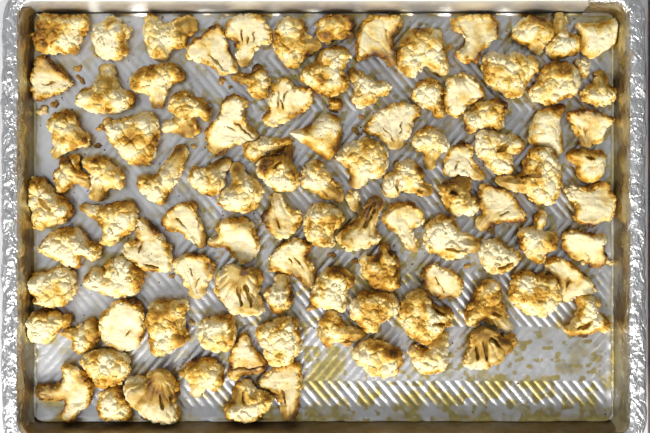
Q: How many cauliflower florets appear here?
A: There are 102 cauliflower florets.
